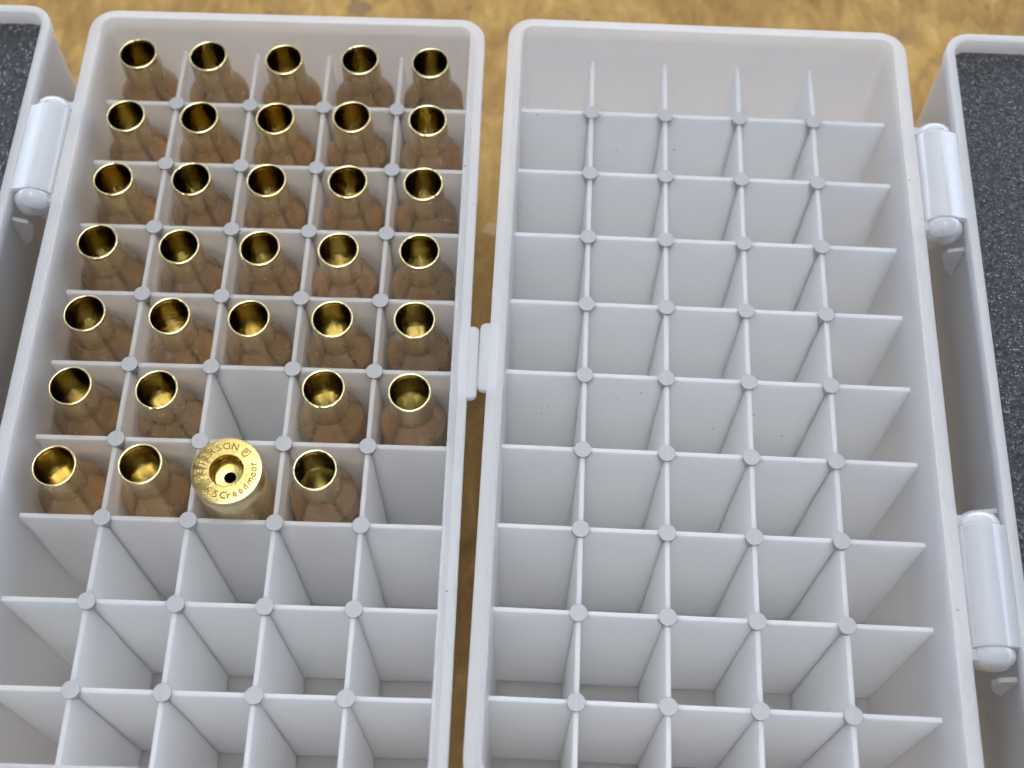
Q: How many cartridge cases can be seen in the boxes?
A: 33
